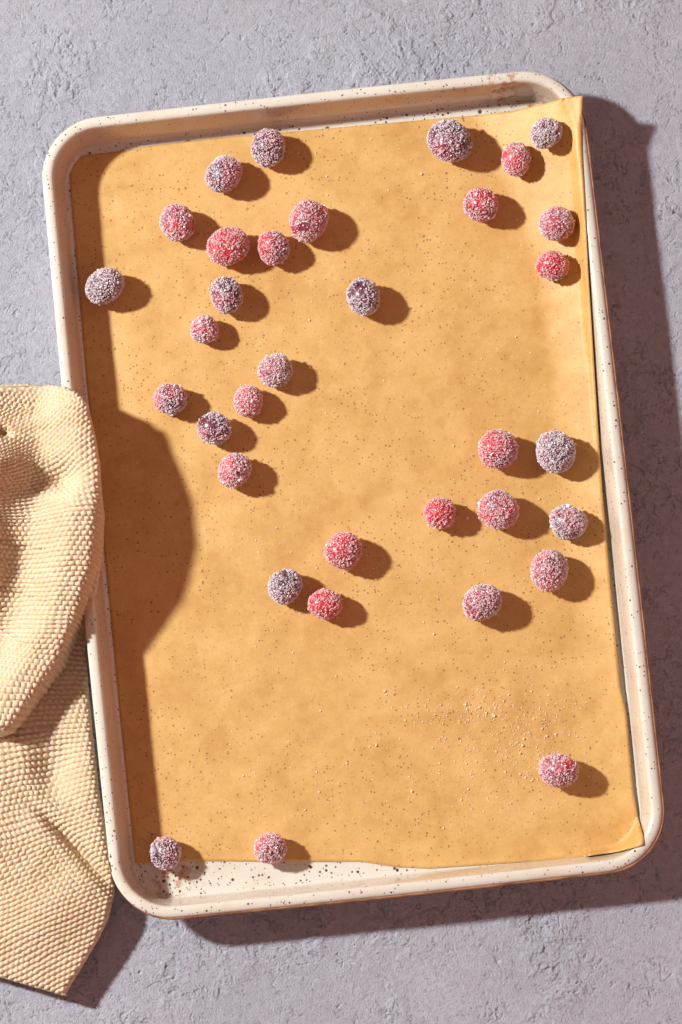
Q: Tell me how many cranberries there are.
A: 34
